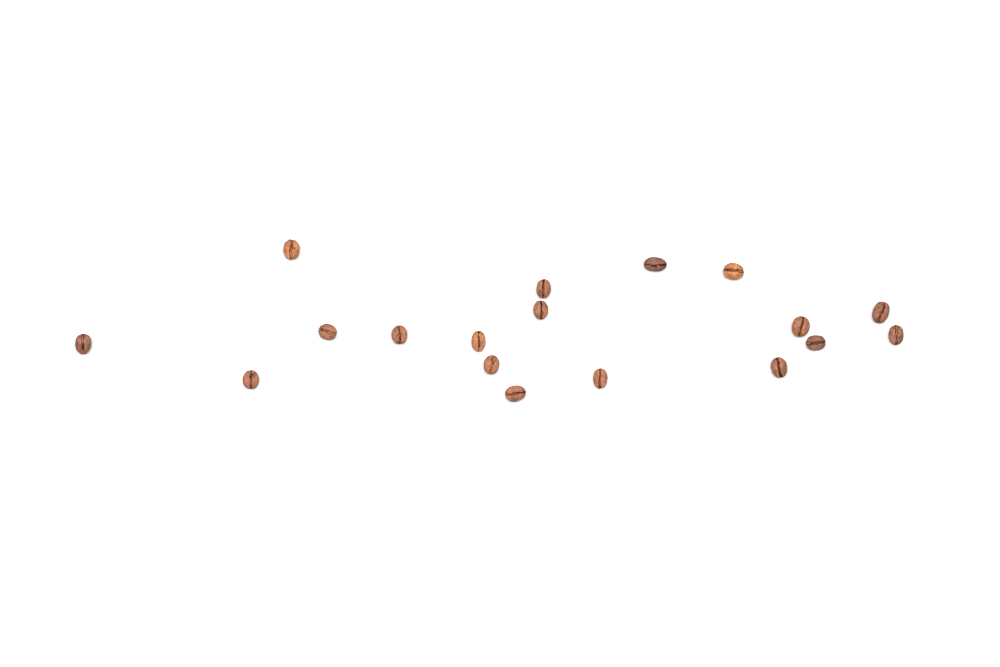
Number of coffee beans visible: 18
